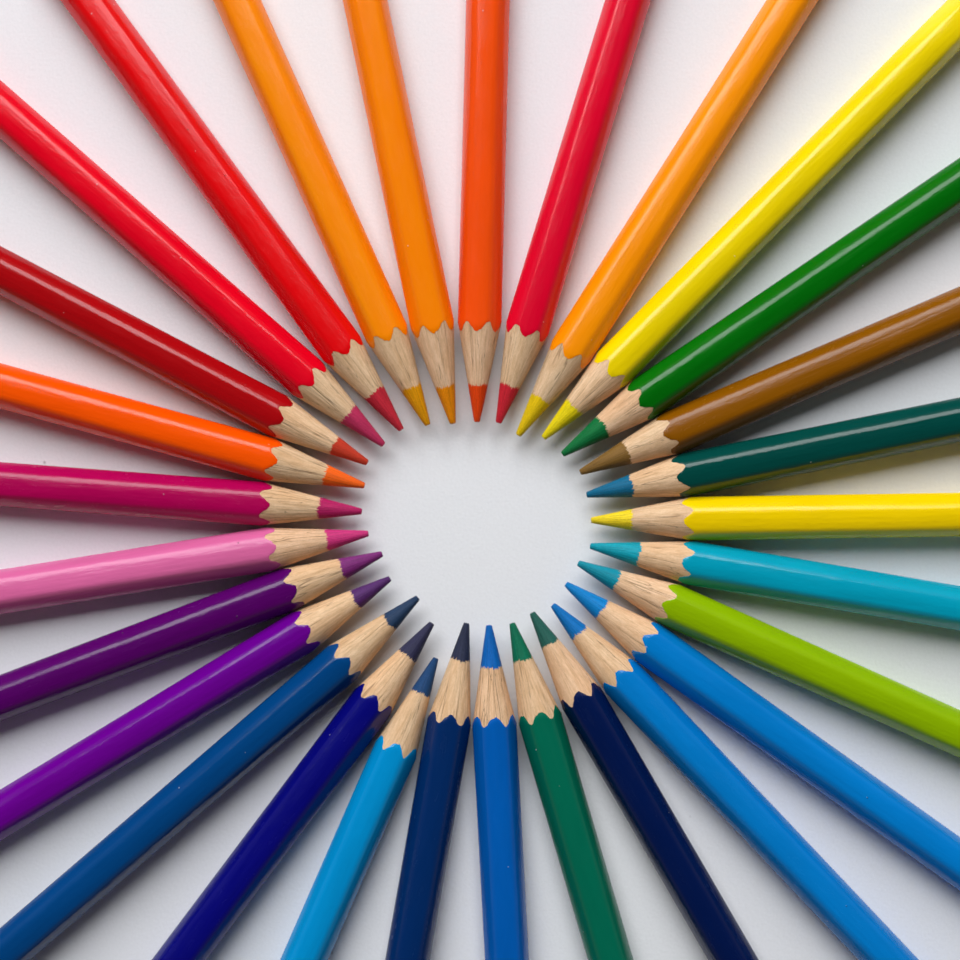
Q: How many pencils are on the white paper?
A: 29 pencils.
